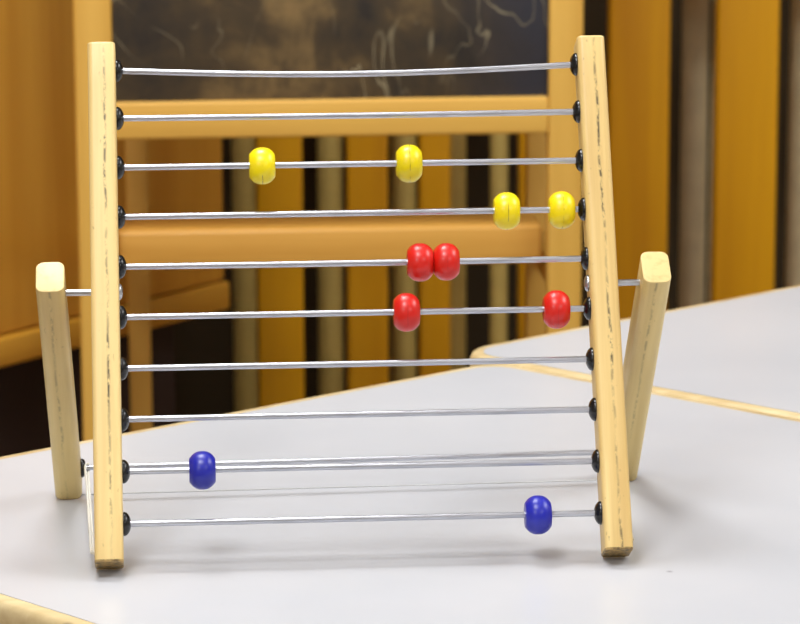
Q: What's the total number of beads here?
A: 10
